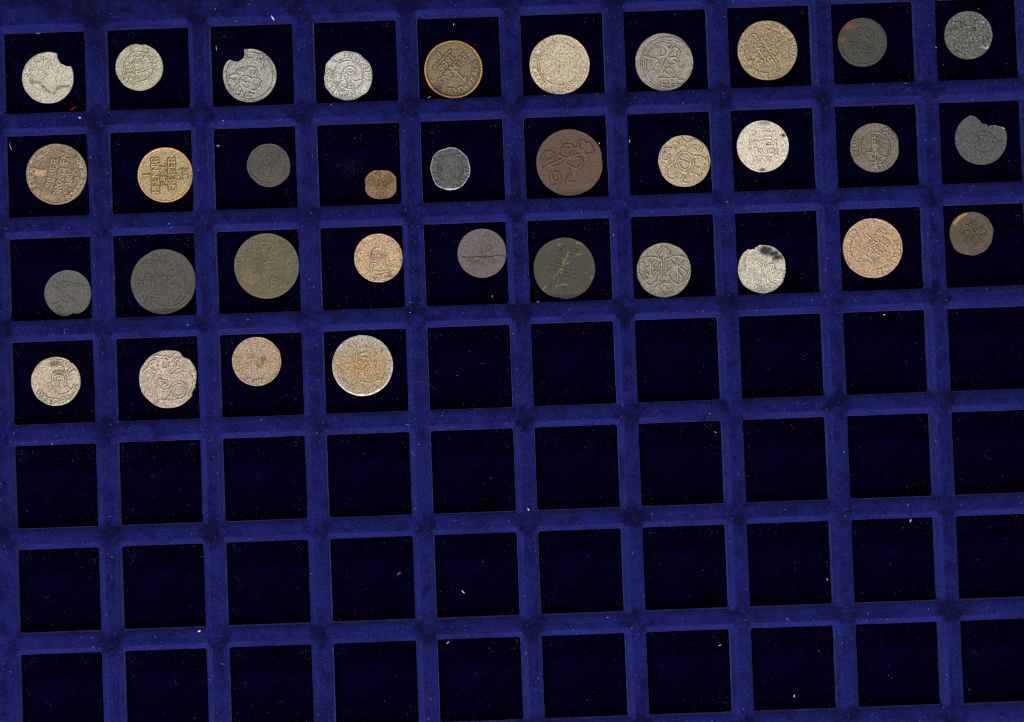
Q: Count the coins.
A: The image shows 34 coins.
